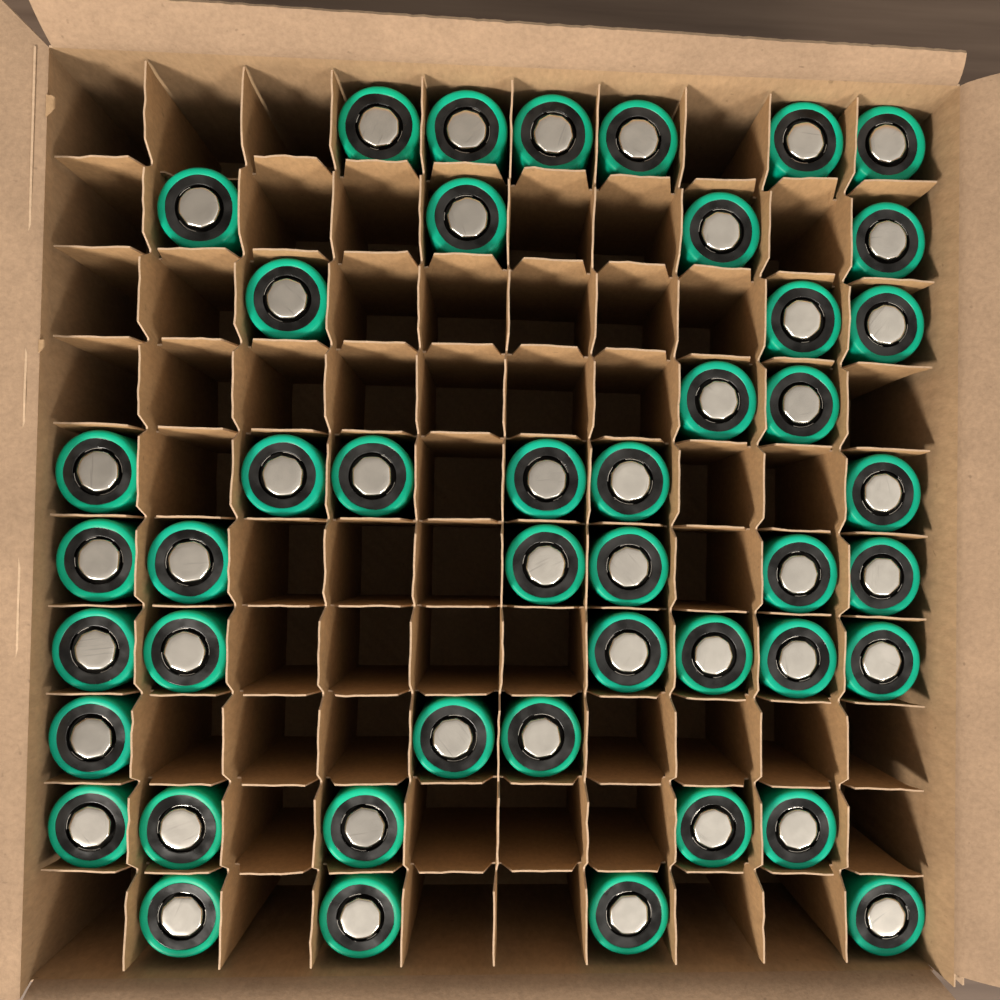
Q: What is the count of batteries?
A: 45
